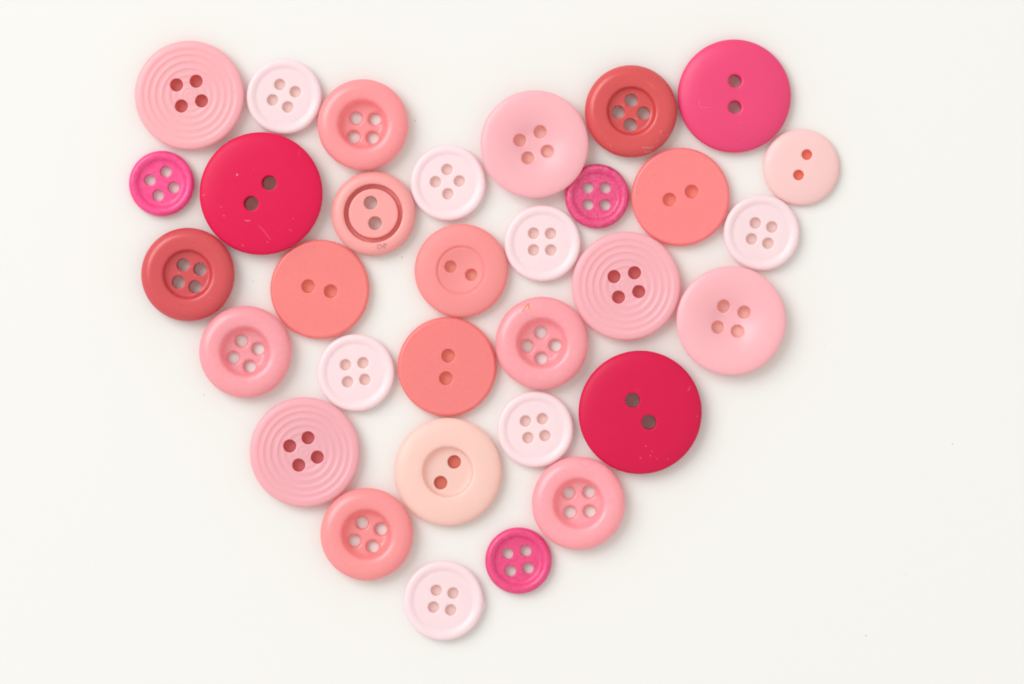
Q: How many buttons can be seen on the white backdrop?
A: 32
